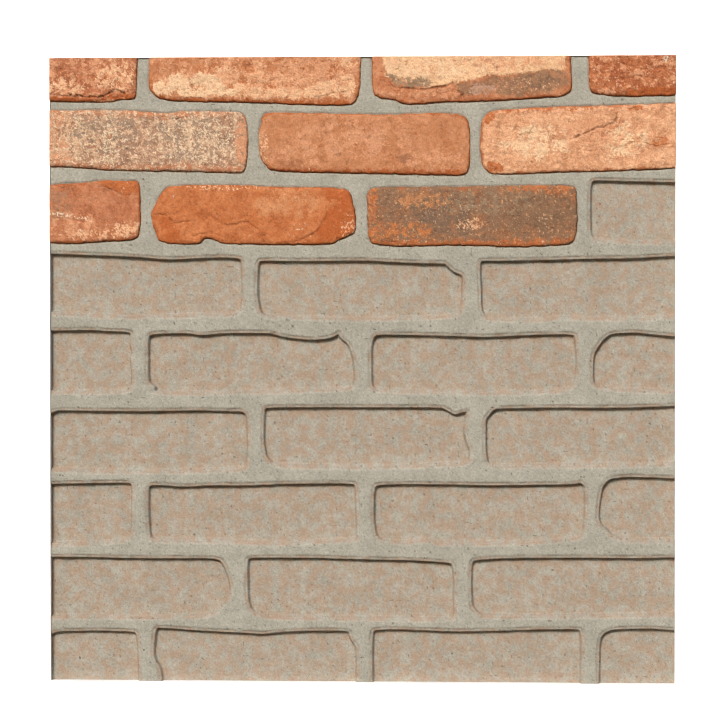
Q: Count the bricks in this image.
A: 10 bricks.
